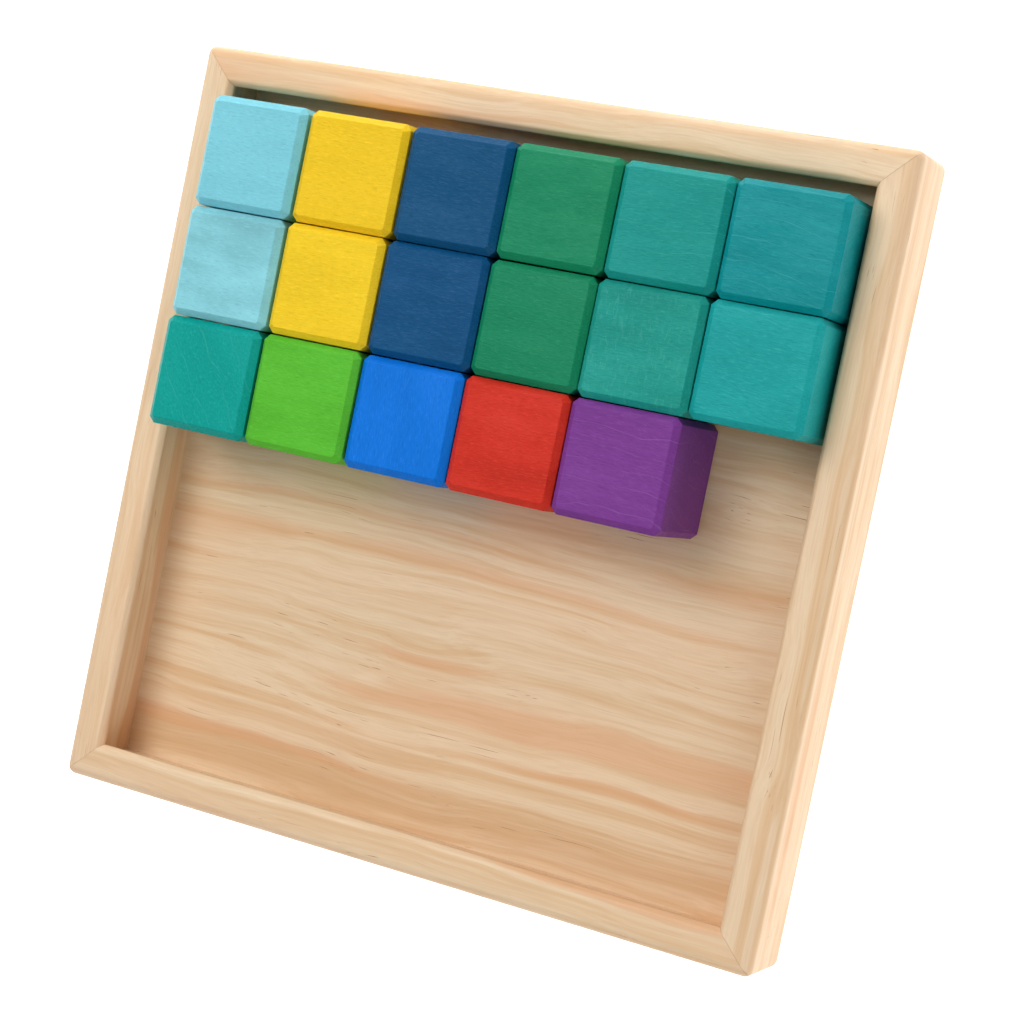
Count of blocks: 17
